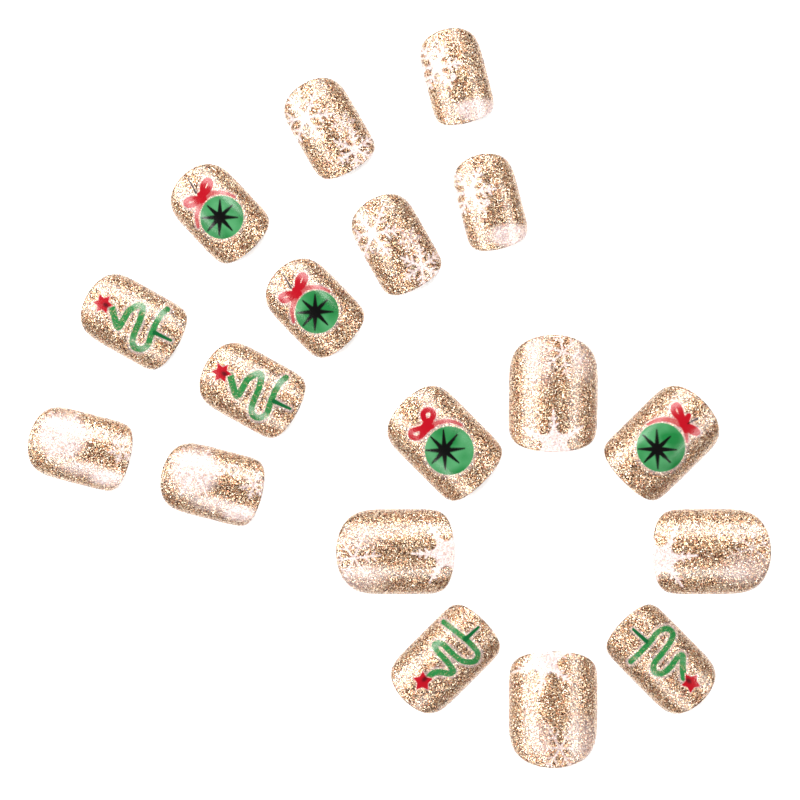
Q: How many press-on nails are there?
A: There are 18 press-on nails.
